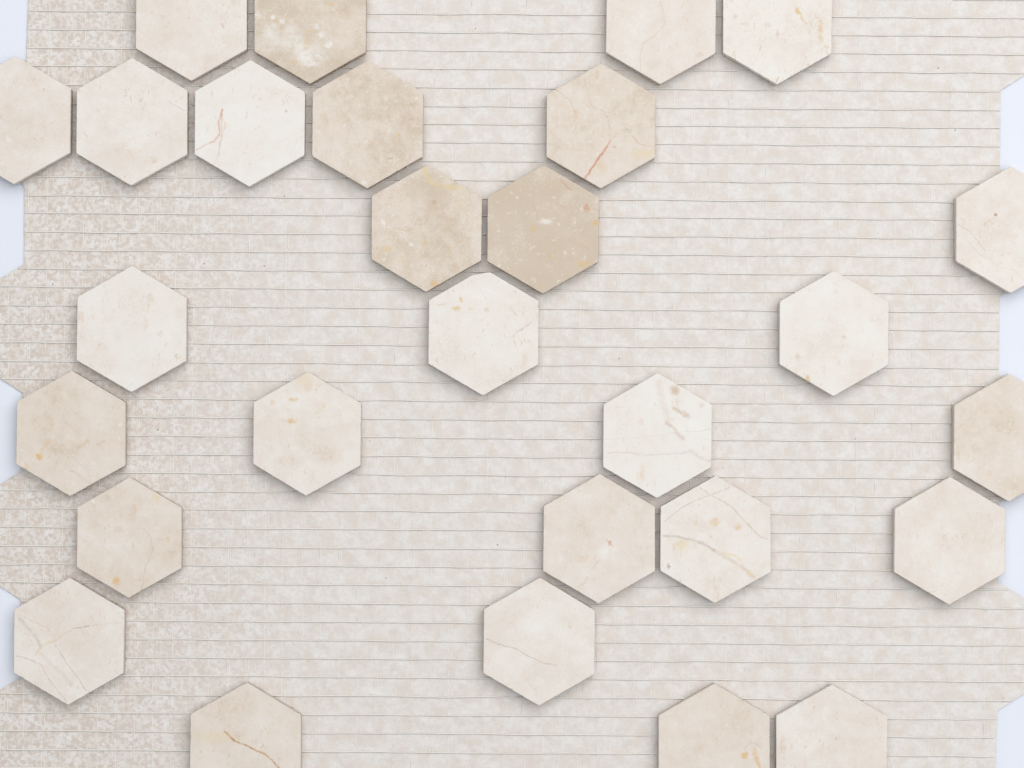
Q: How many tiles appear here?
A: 28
